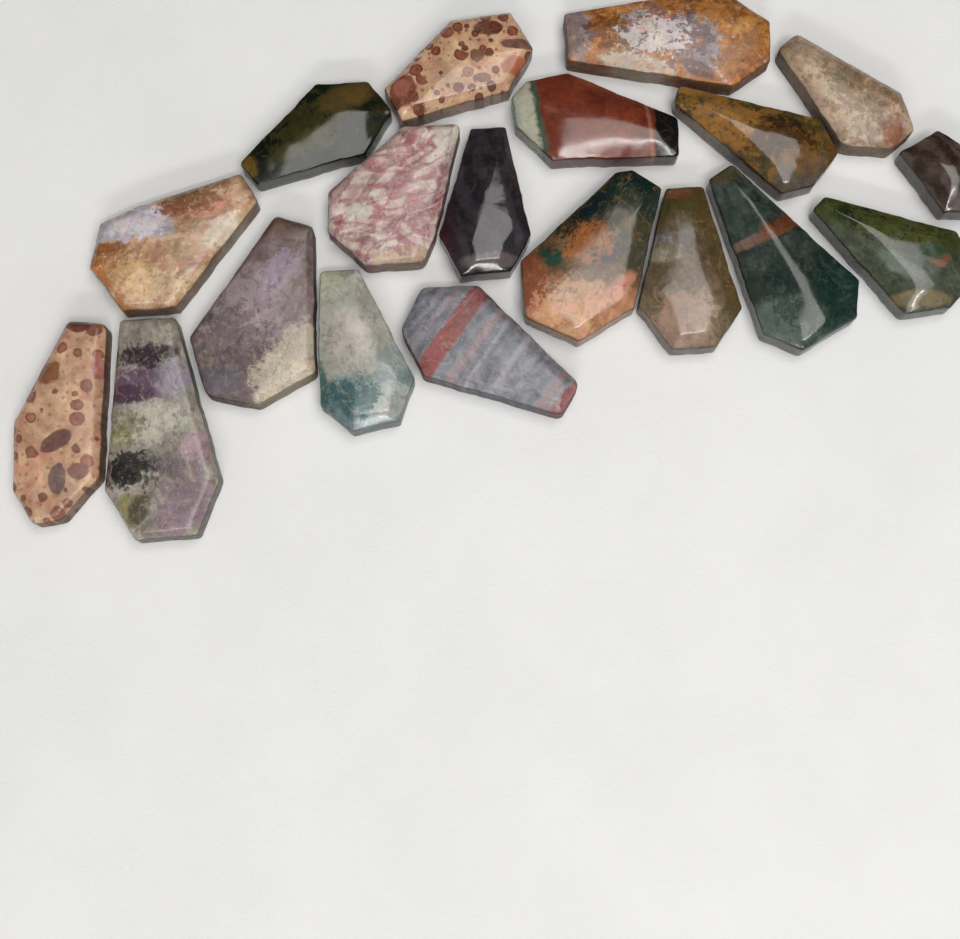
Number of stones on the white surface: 19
